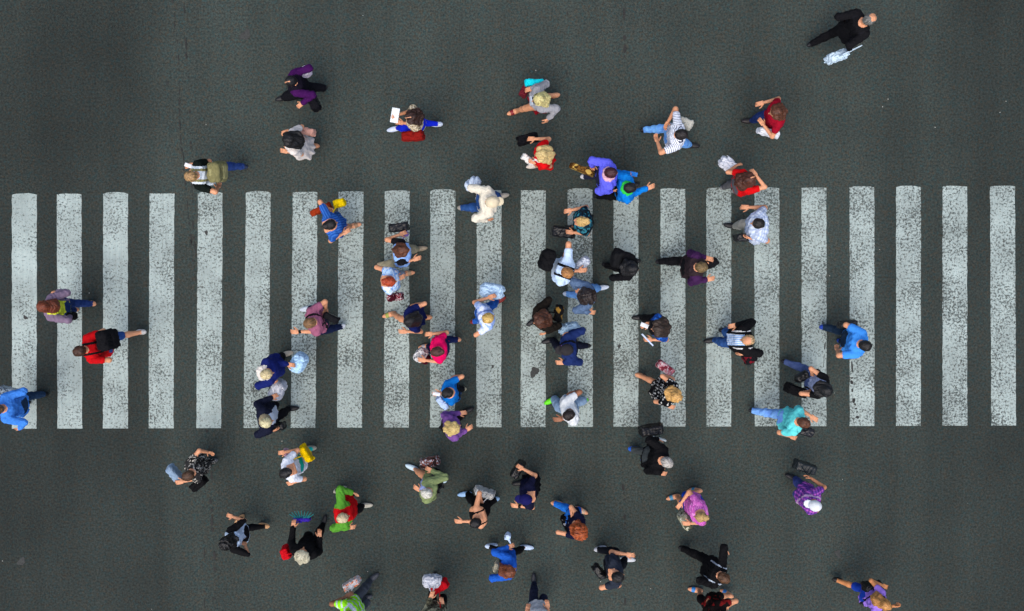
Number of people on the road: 62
